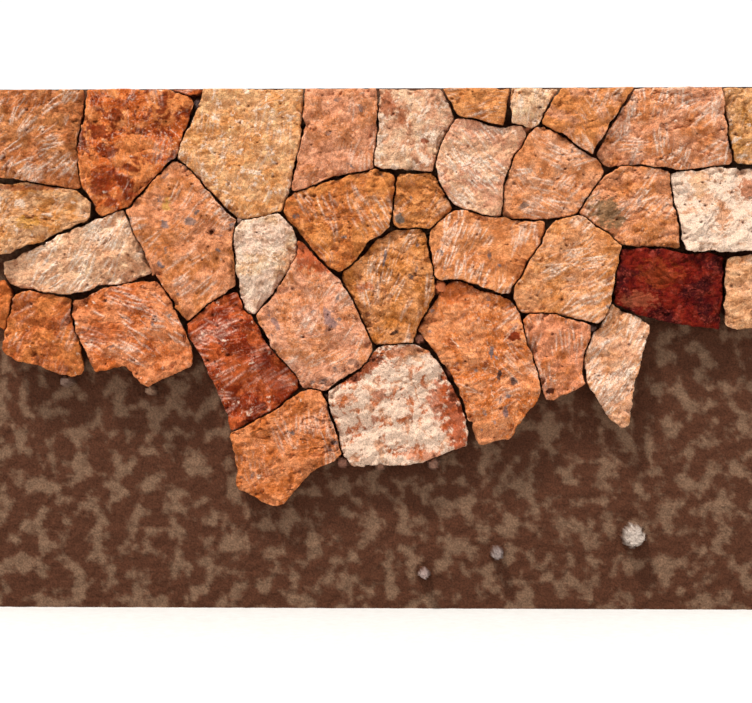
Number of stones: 36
